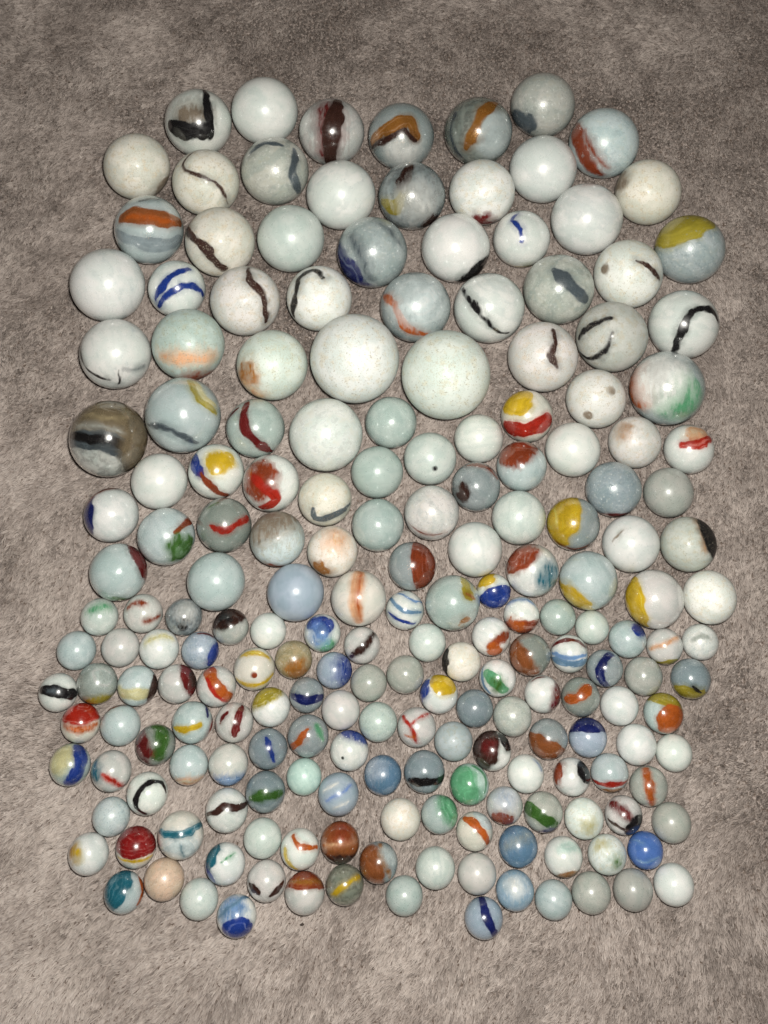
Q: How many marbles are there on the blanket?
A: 200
